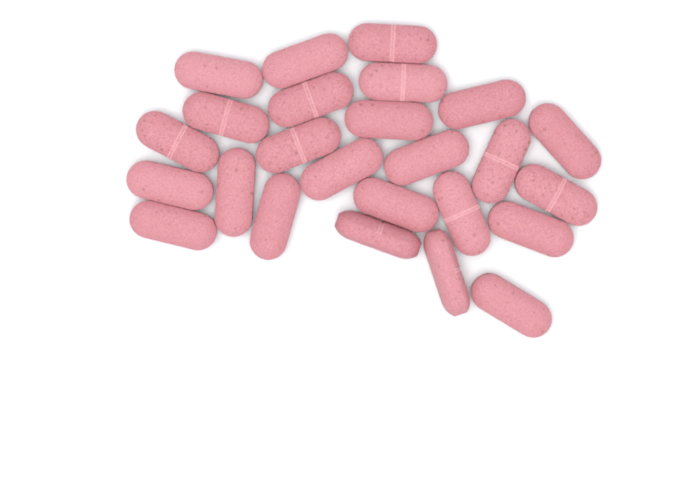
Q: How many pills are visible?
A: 25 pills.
